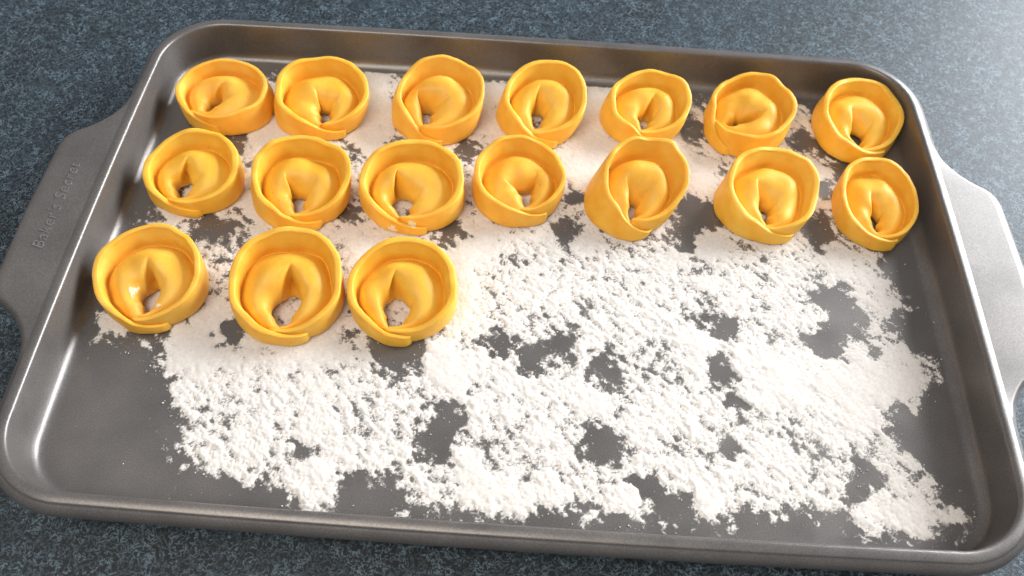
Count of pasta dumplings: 17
